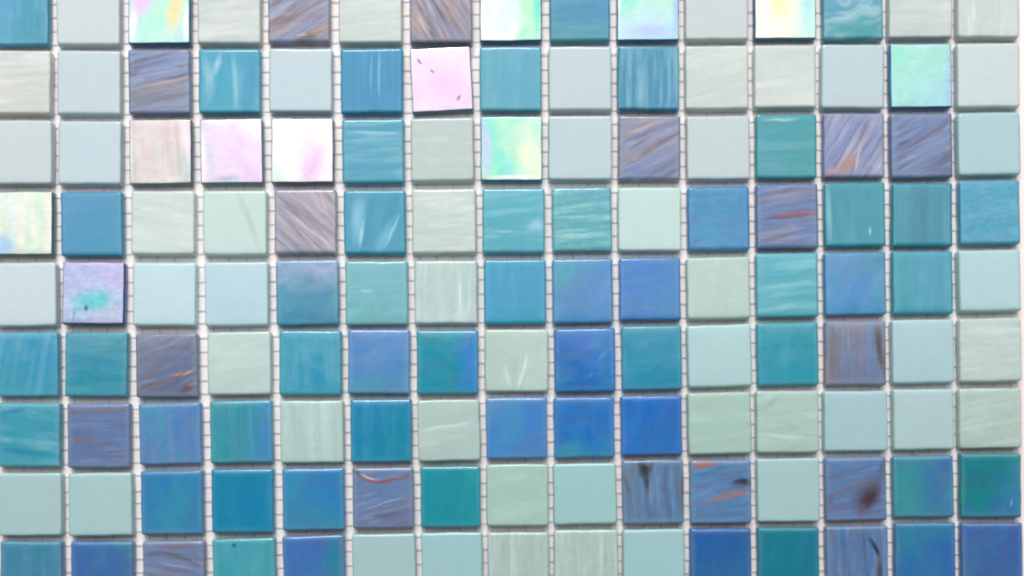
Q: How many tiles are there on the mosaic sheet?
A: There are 135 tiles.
